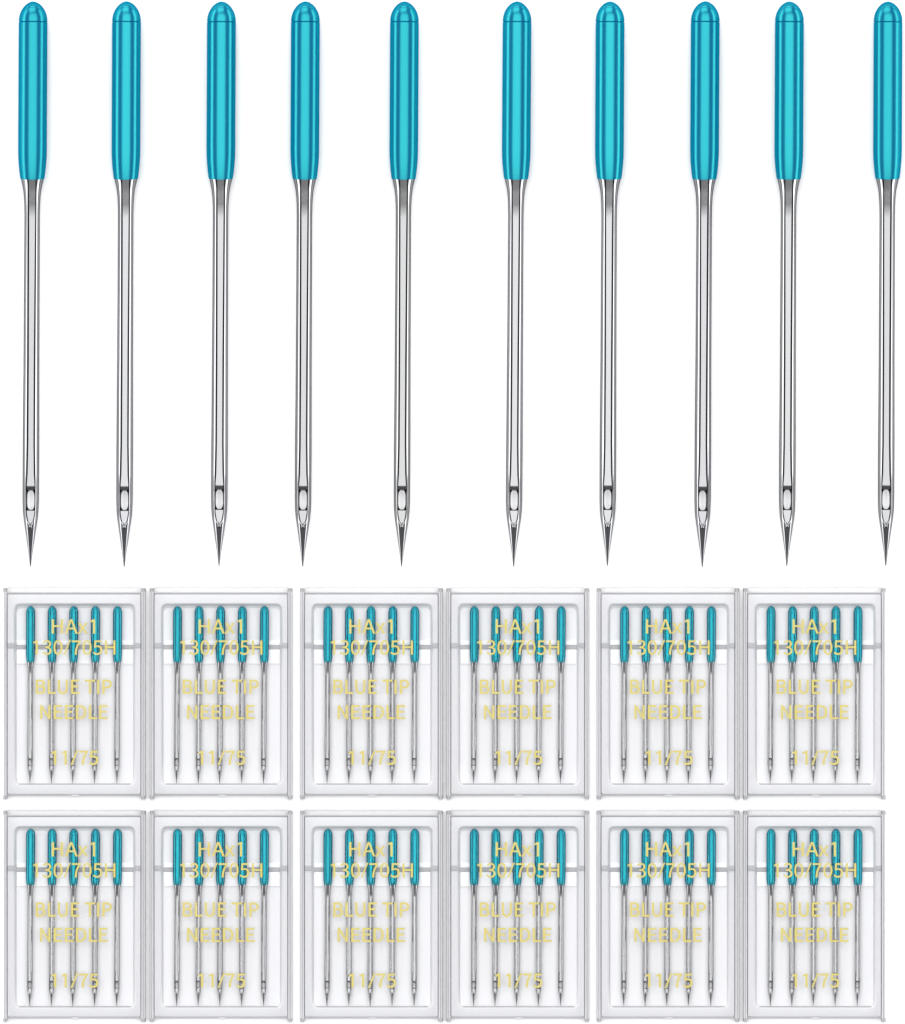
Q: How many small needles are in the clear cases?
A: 60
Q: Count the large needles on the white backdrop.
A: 10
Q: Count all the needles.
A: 70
